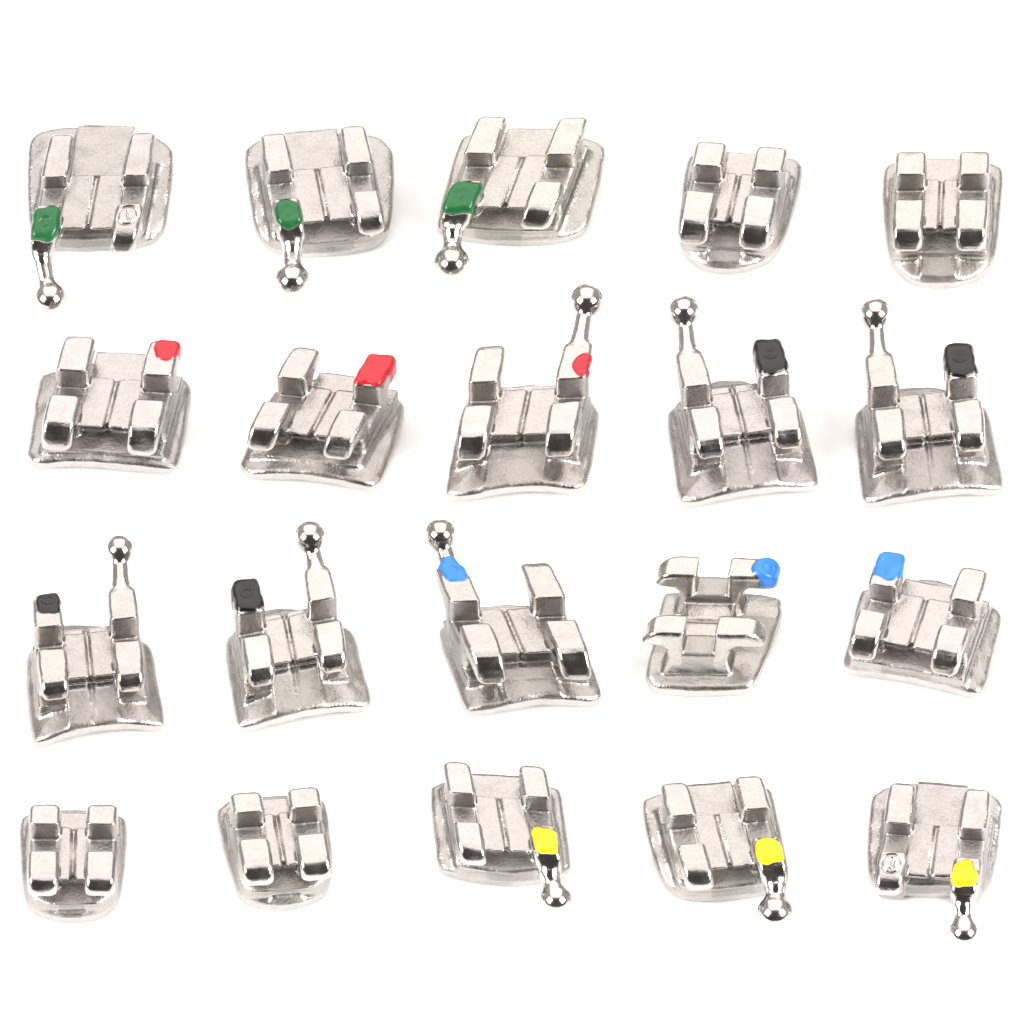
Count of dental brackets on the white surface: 20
